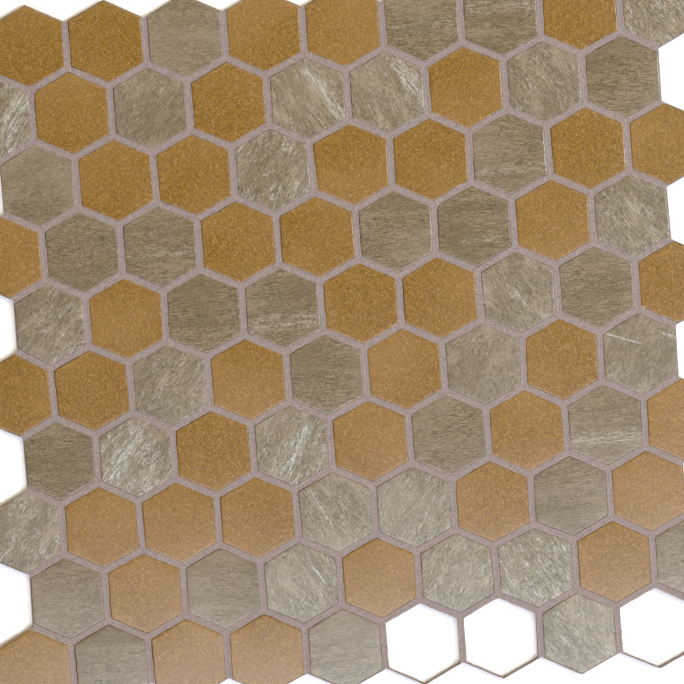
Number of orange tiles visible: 42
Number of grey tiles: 45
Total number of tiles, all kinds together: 87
